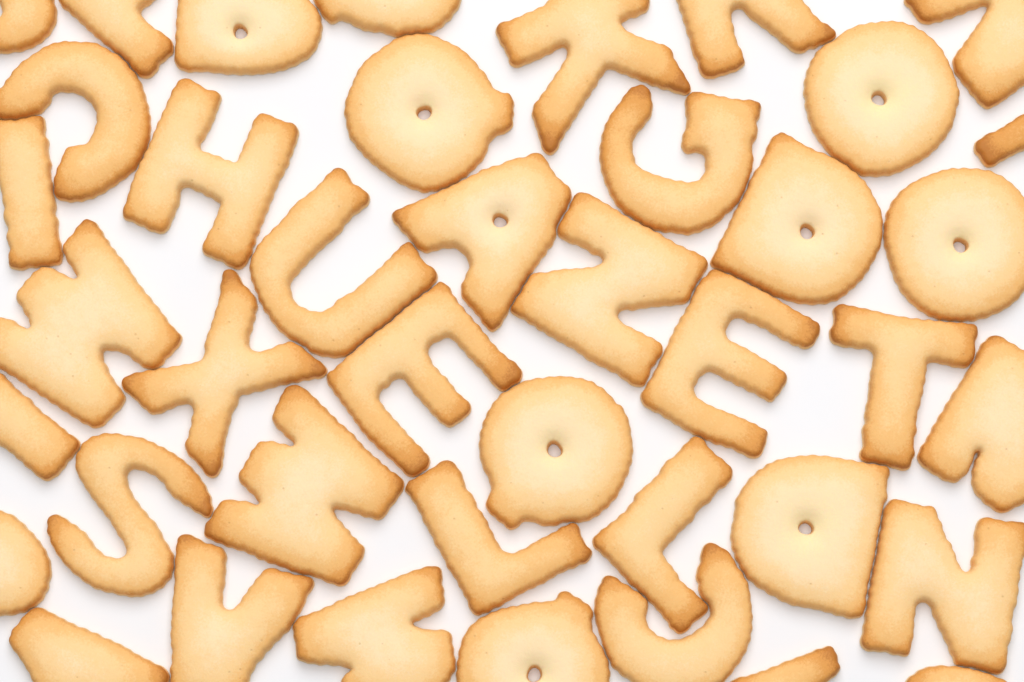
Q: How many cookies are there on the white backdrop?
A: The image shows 41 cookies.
